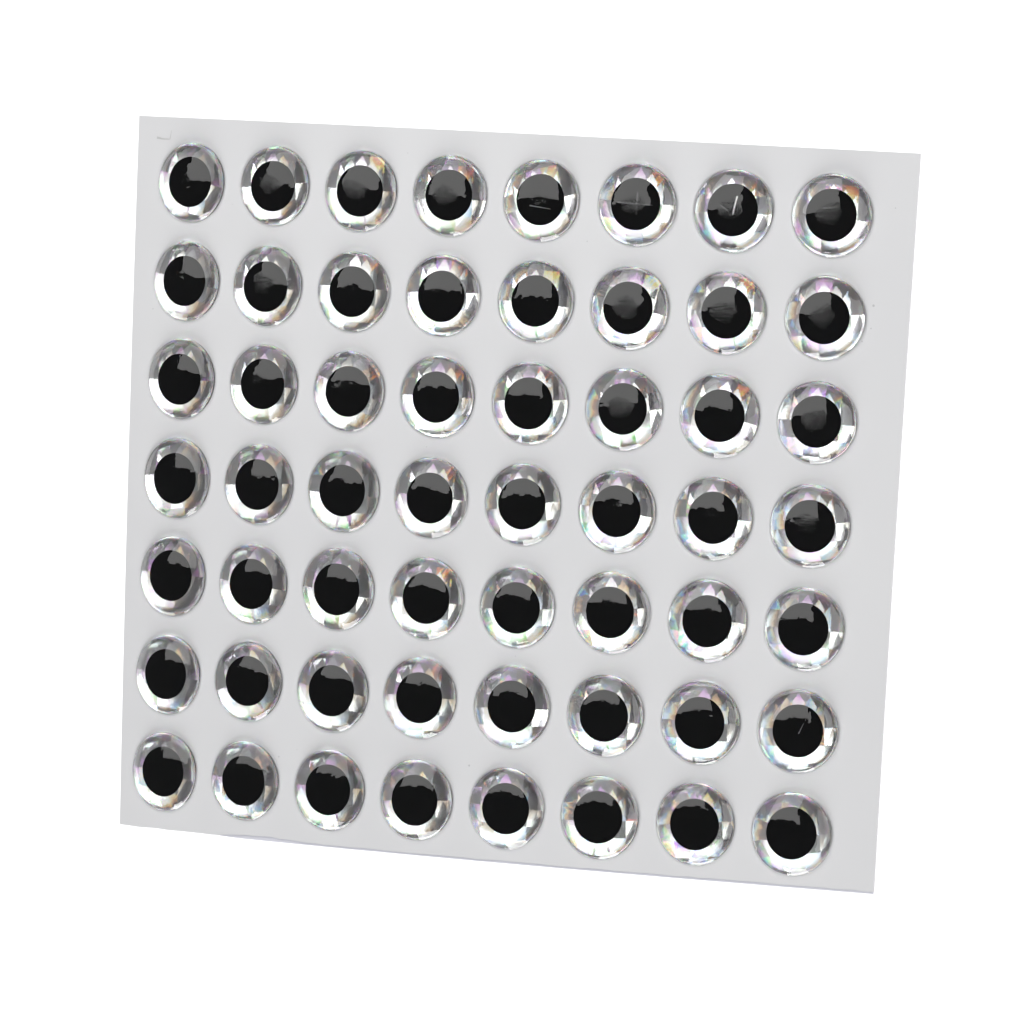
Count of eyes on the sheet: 56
